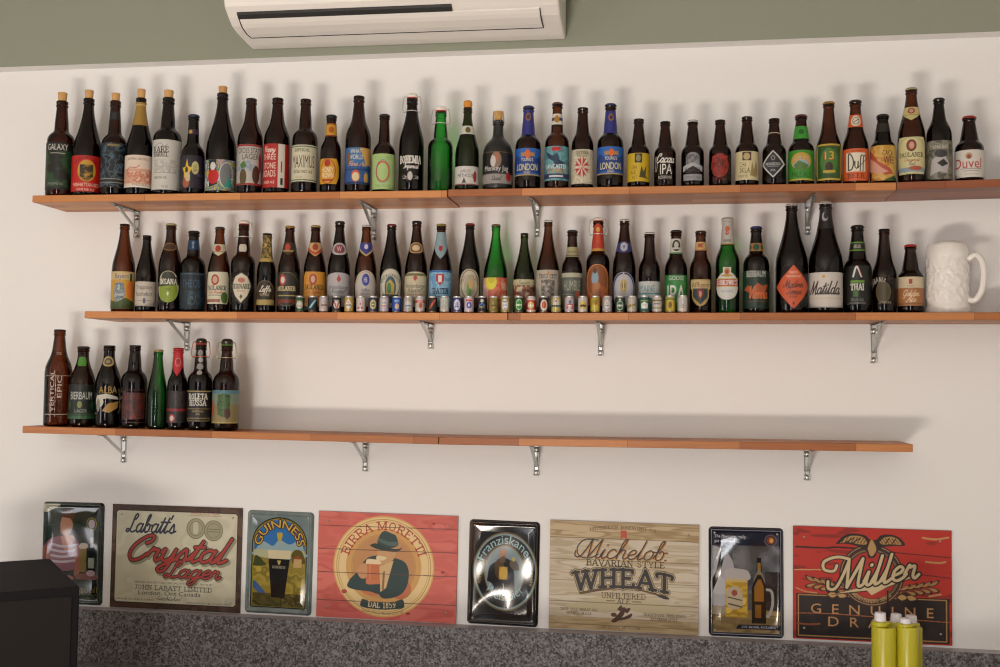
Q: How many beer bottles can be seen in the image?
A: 73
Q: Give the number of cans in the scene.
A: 32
